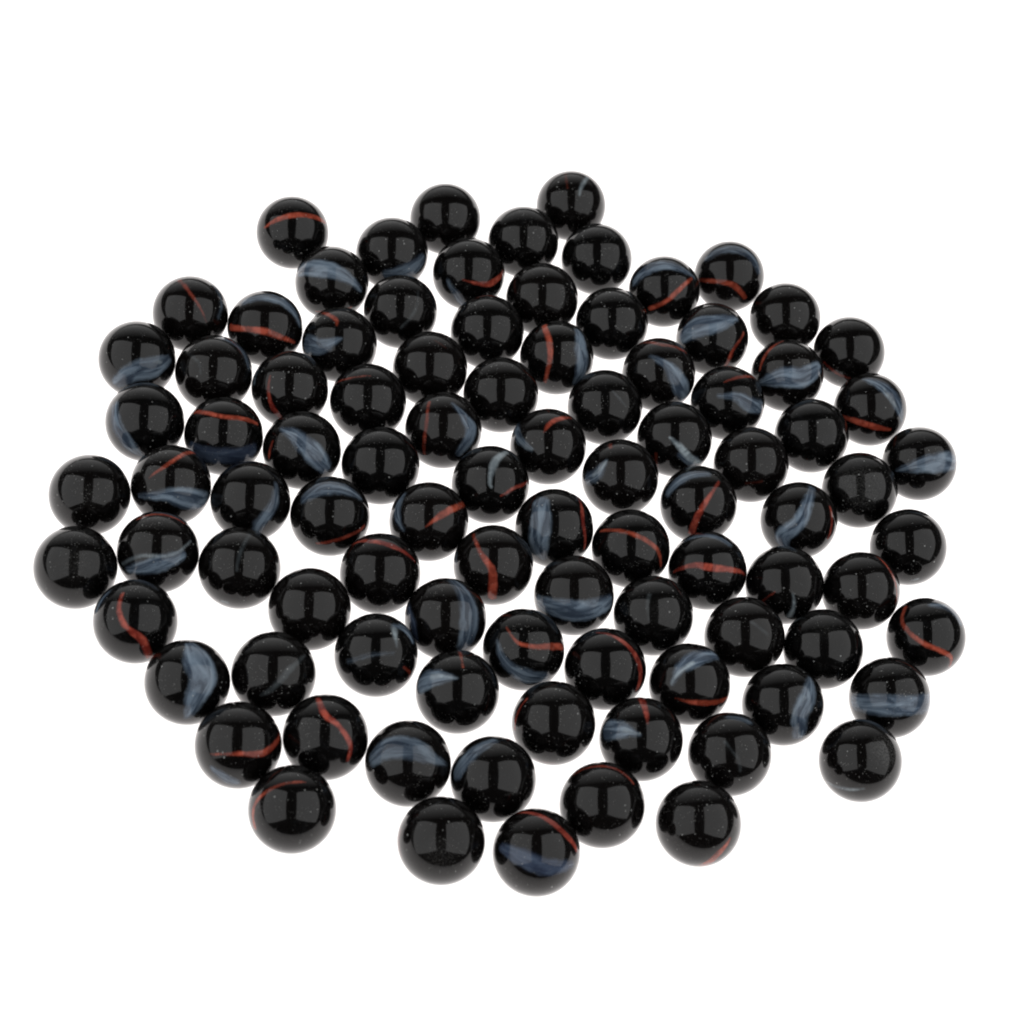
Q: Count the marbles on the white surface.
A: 93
